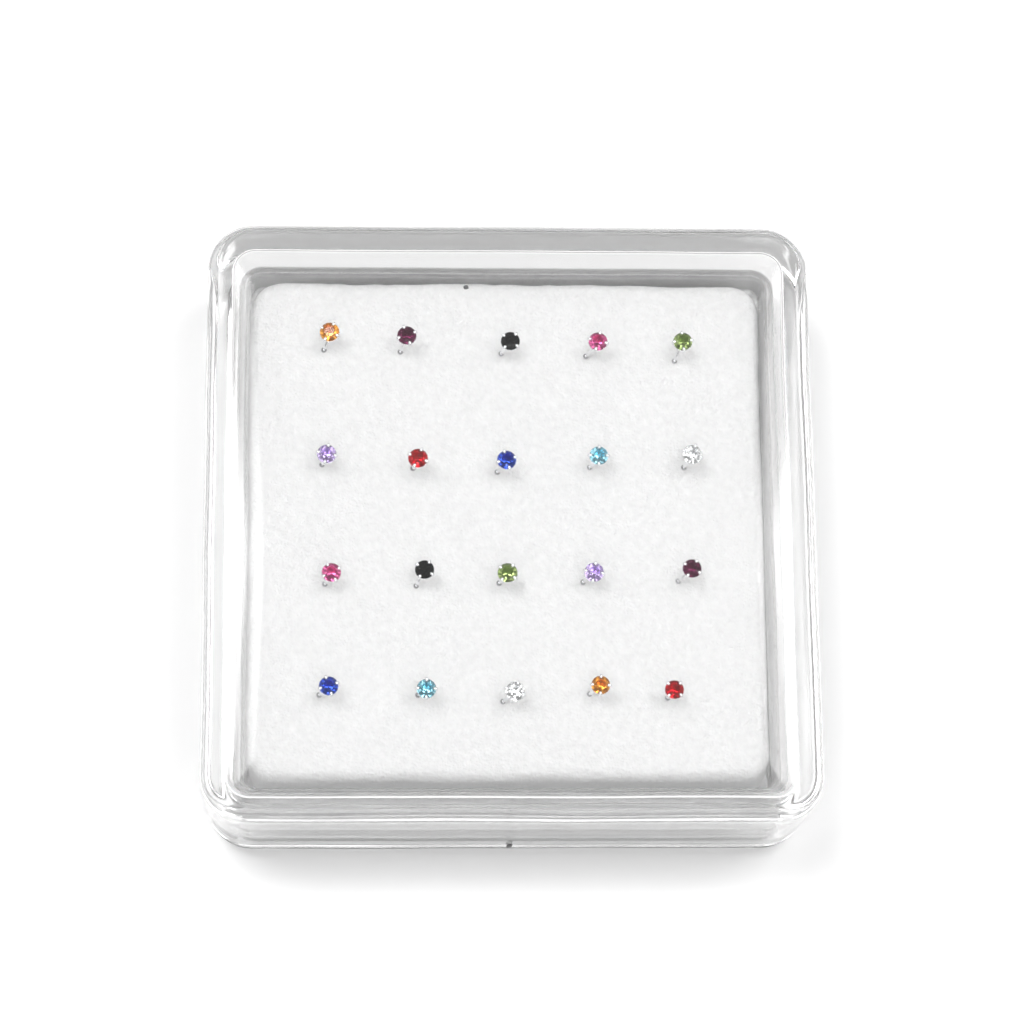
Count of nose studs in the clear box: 20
